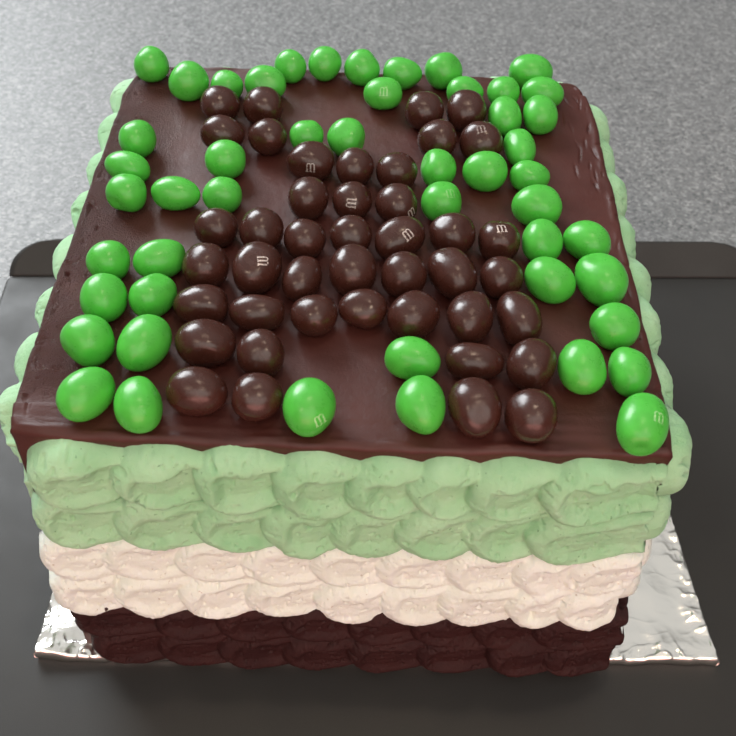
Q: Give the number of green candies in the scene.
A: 49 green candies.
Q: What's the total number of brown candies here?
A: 43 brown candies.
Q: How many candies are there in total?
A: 92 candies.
